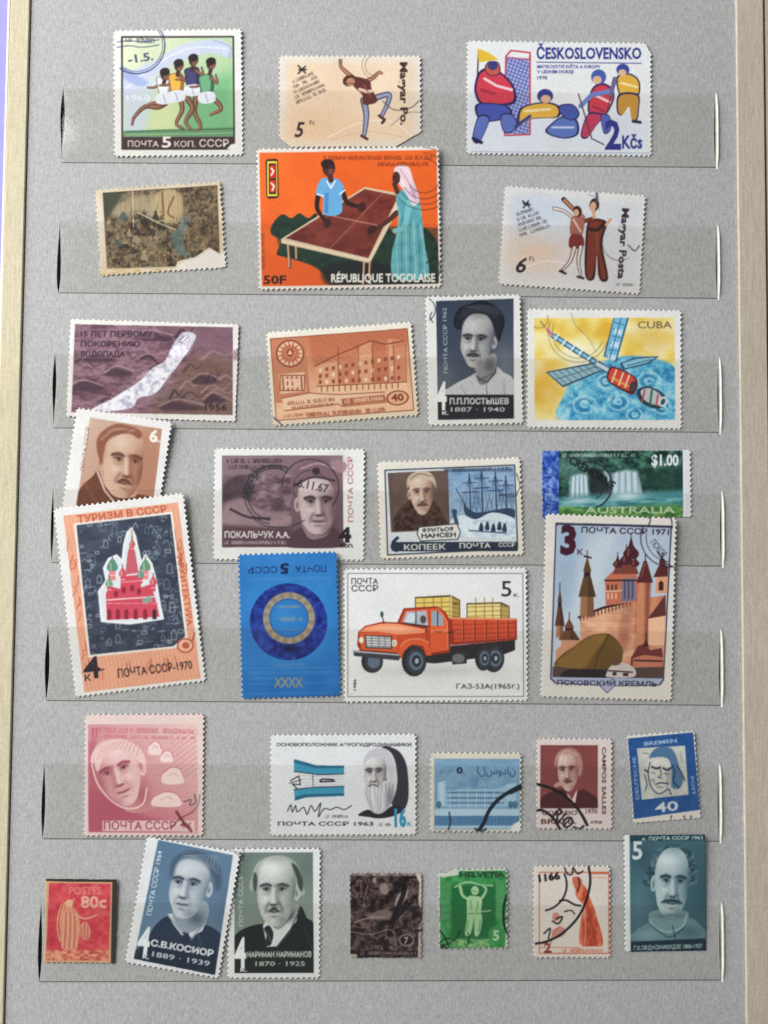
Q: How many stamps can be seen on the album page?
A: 30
